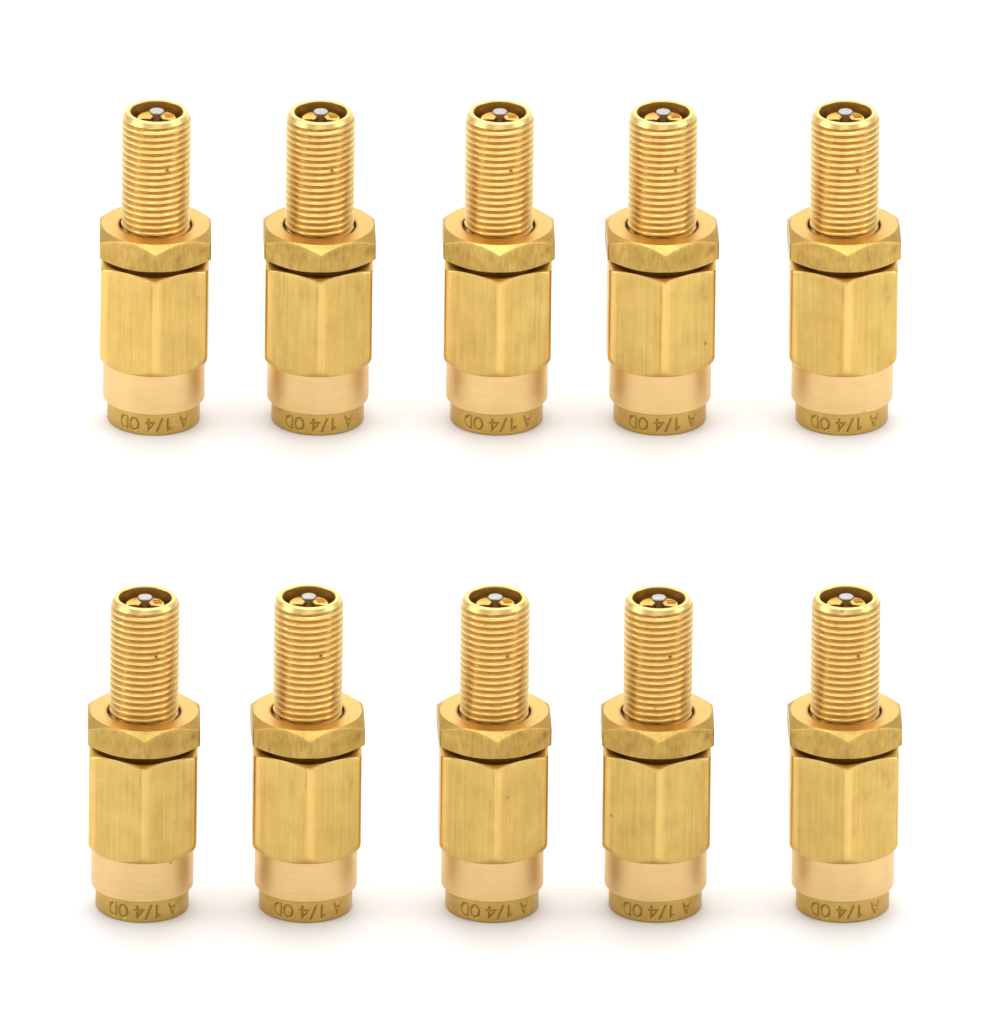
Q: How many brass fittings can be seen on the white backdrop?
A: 10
